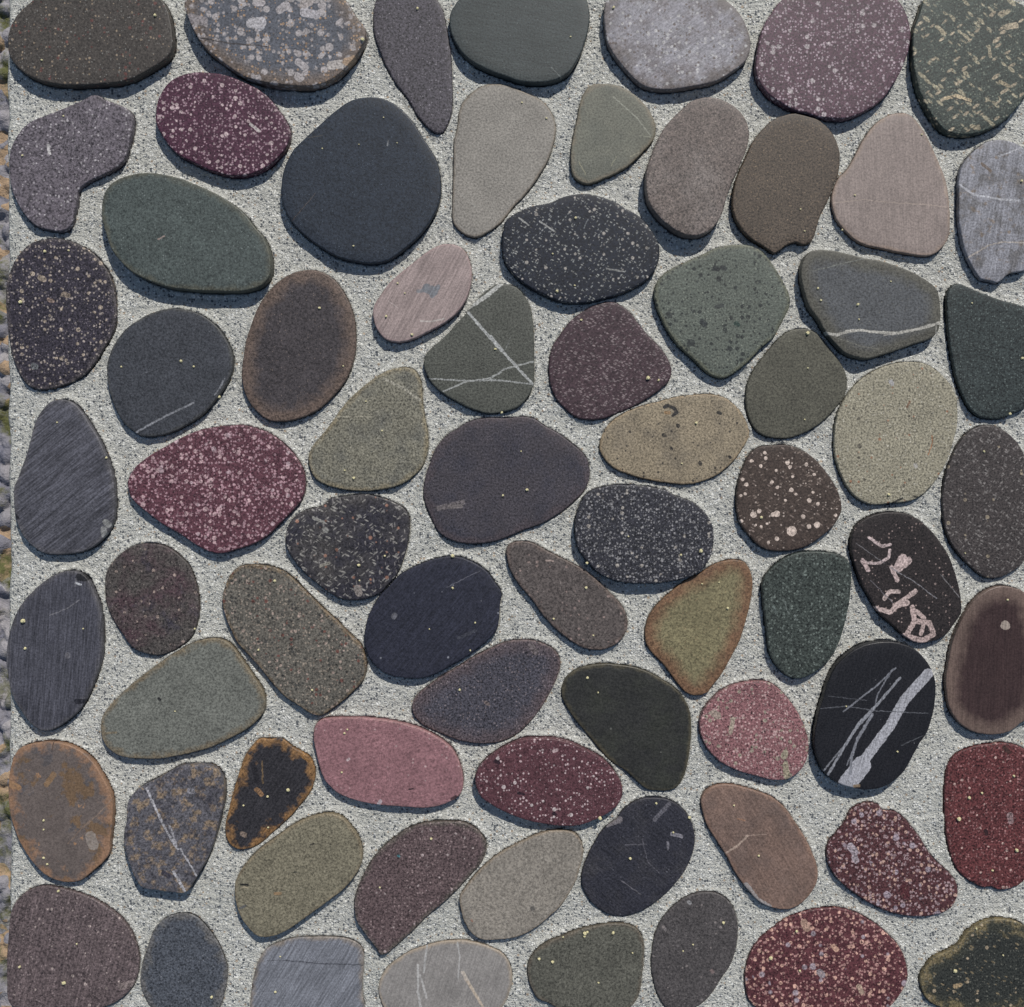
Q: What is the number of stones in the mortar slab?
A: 72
